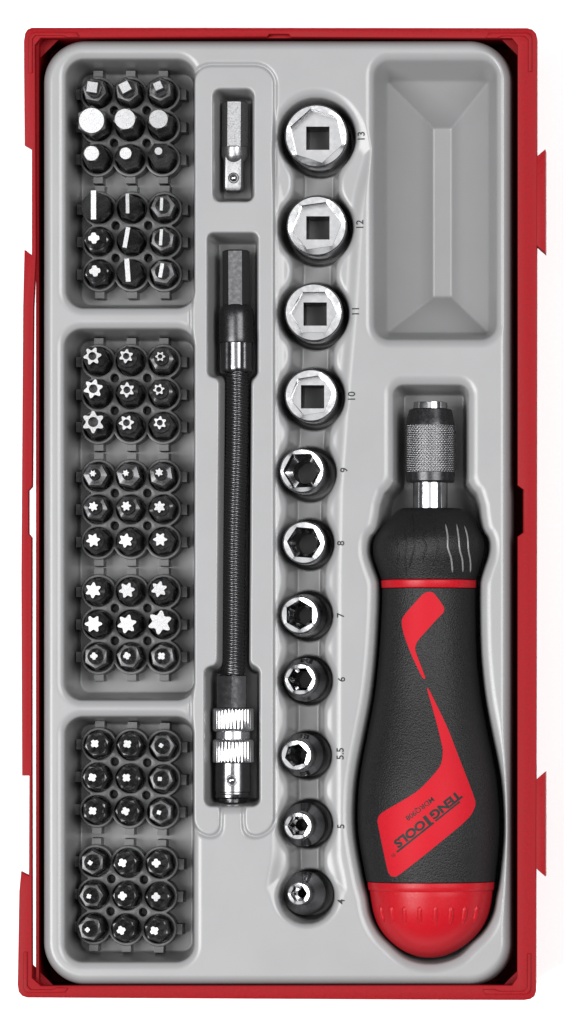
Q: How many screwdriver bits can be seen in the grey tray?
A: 63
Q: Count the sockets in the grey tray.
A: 11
